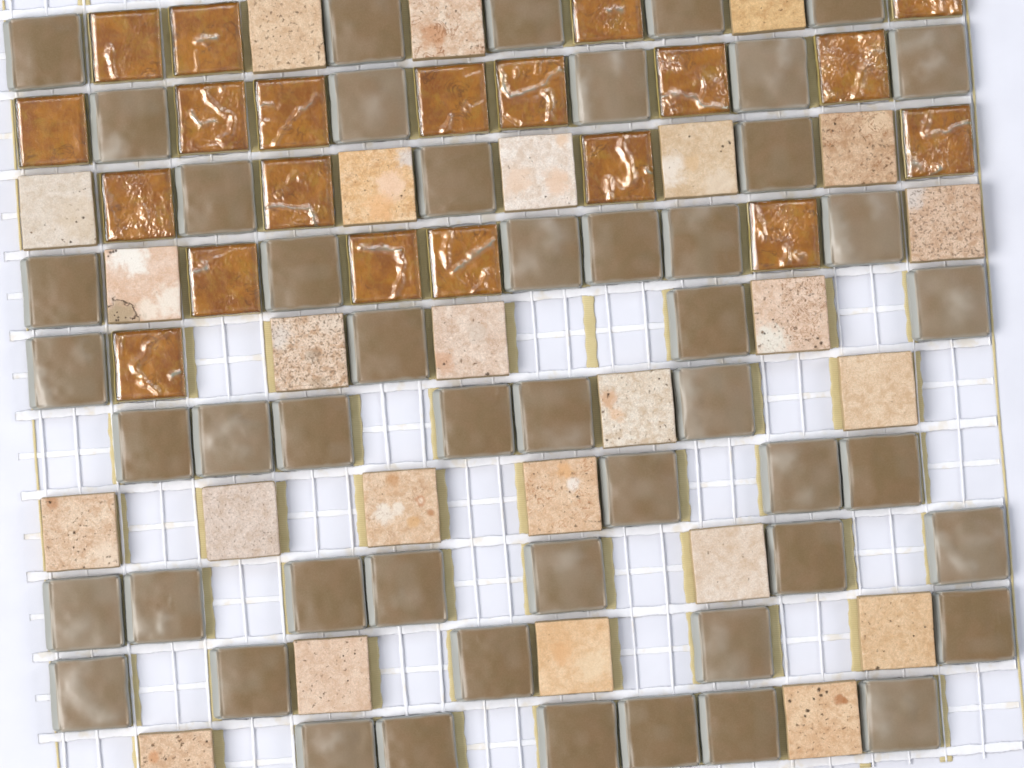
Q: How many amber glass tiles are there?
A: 20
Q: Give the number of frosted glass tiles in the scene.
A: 50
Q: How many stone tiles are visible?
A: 25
